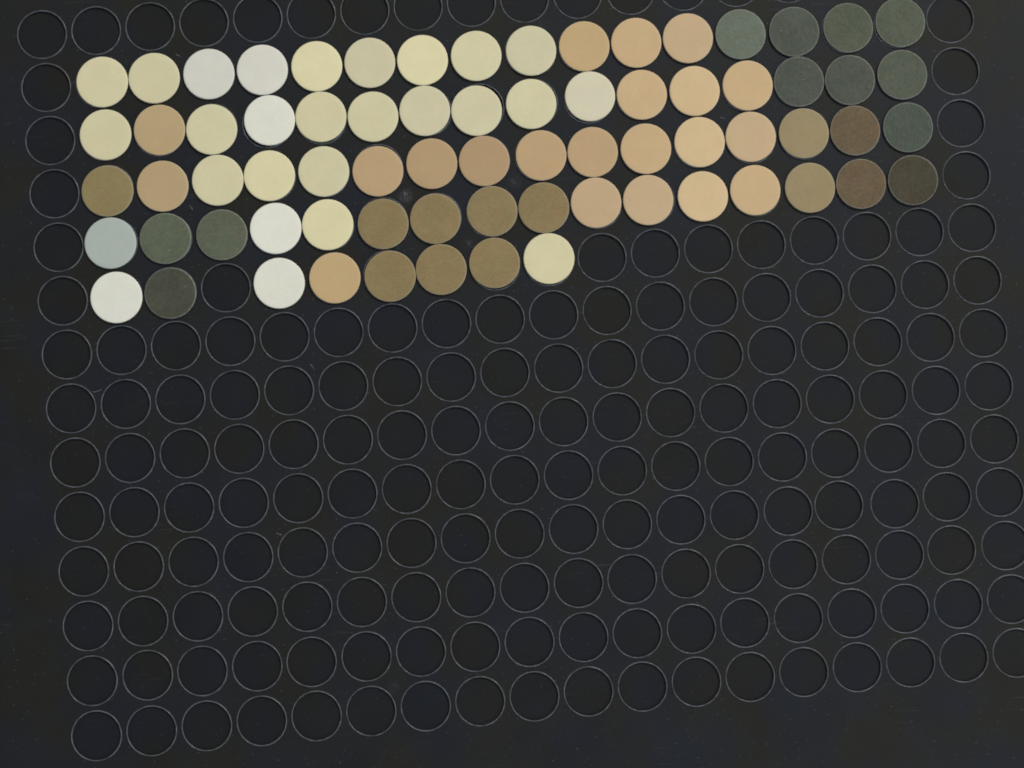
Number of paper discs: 72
